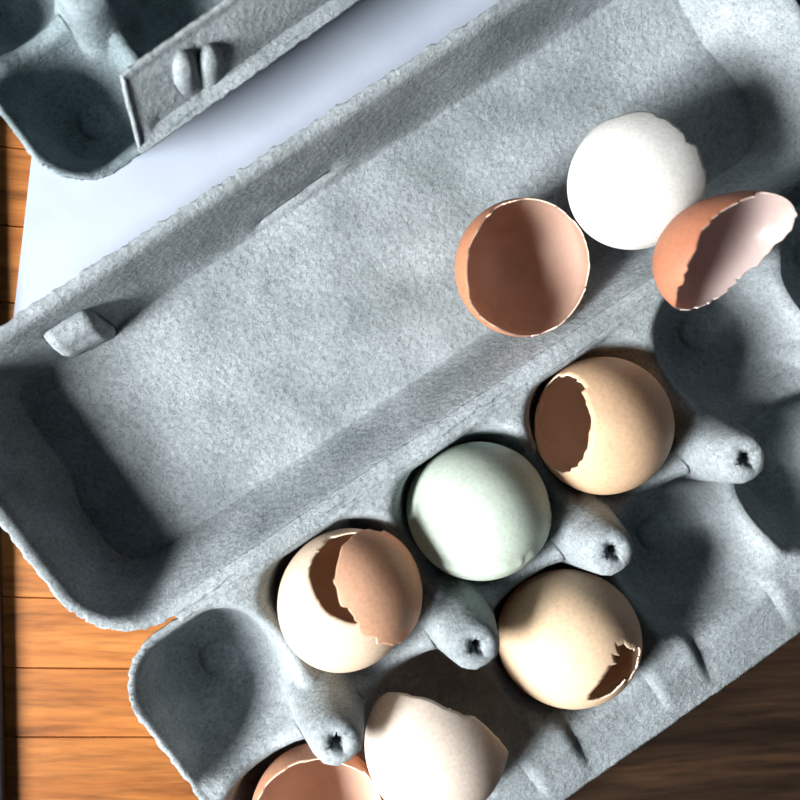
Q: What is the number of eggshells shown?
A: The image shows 10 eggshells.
